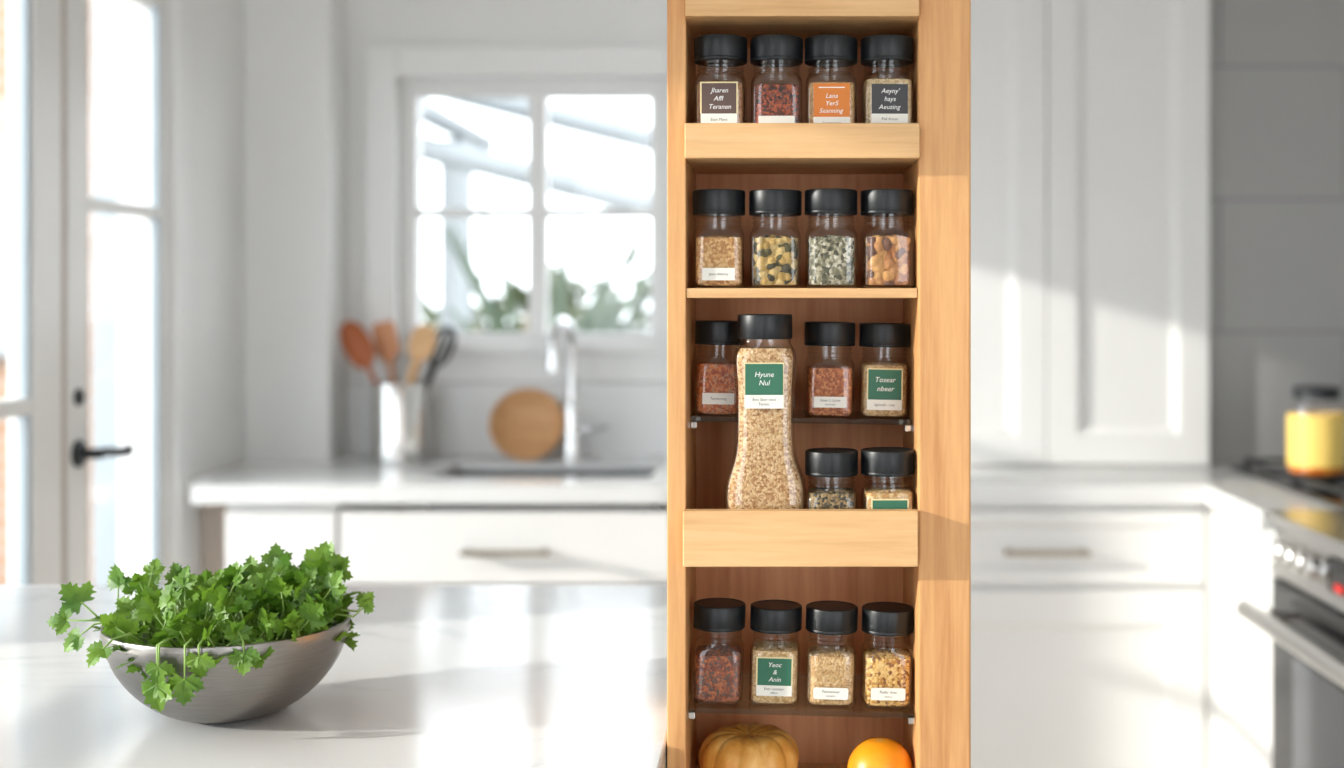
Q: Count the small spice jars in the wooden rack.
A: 17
